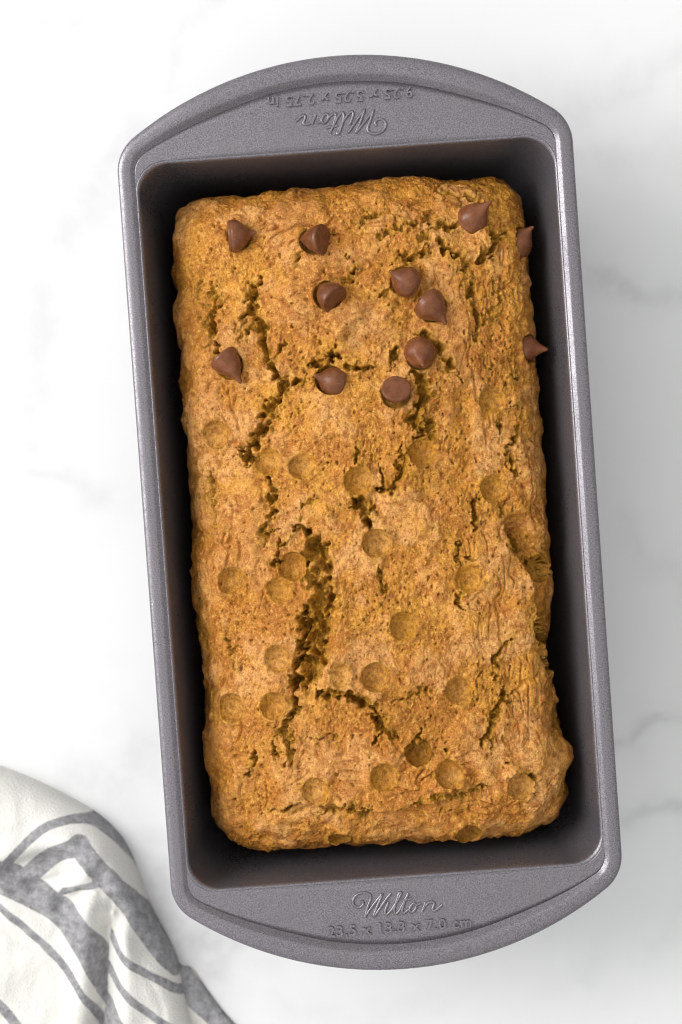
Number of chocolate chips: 12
